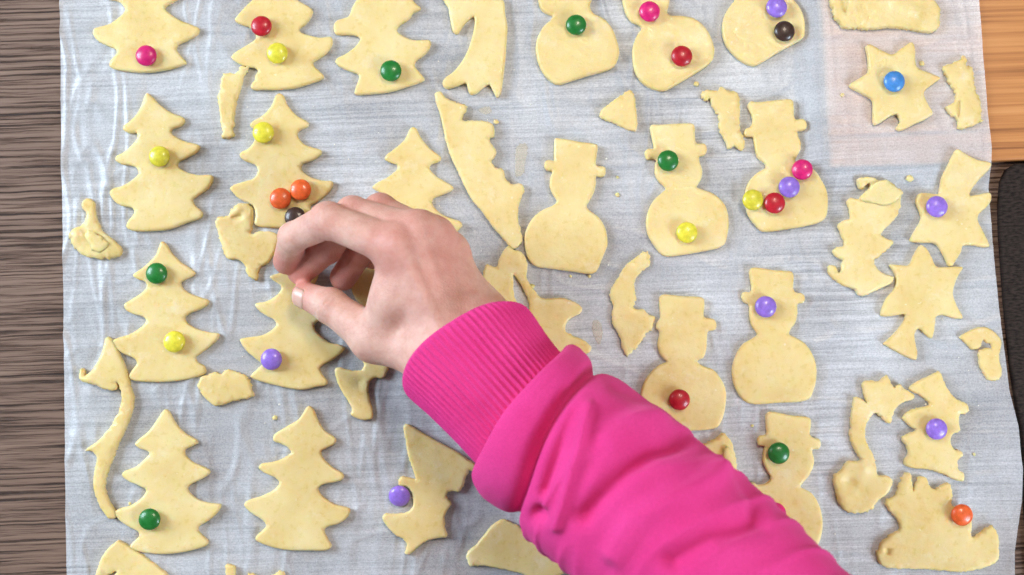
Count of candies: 33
